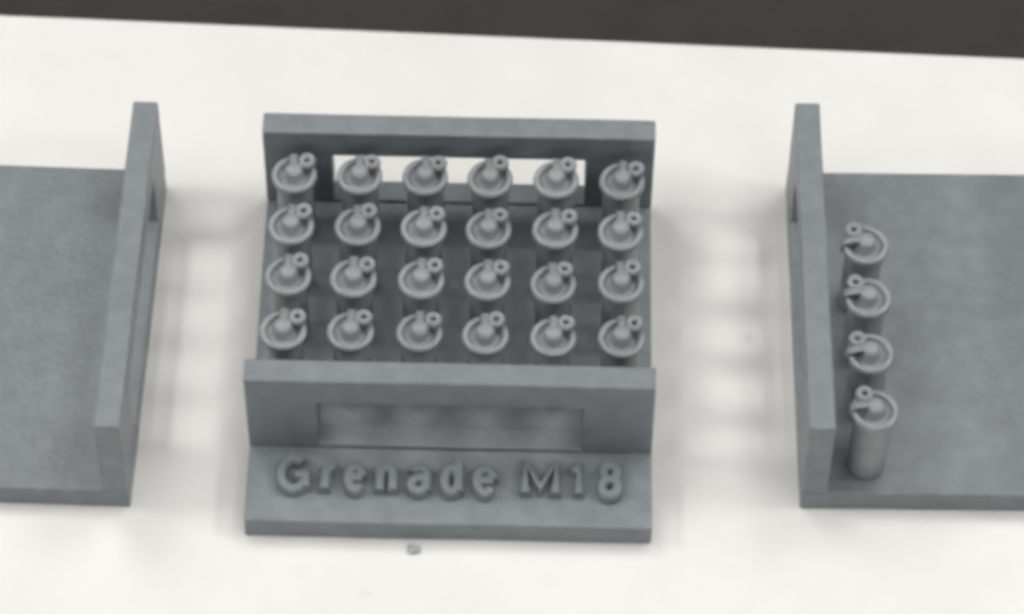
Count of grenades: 28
